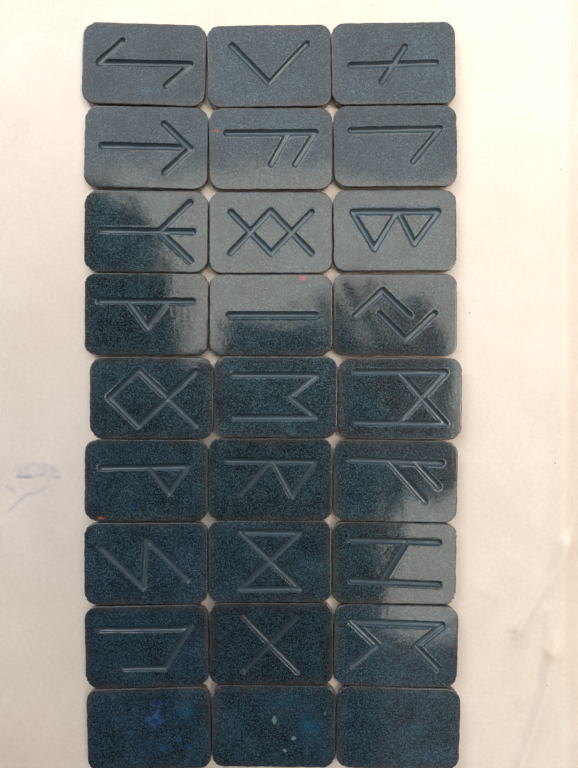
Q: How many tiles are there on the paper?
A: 27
